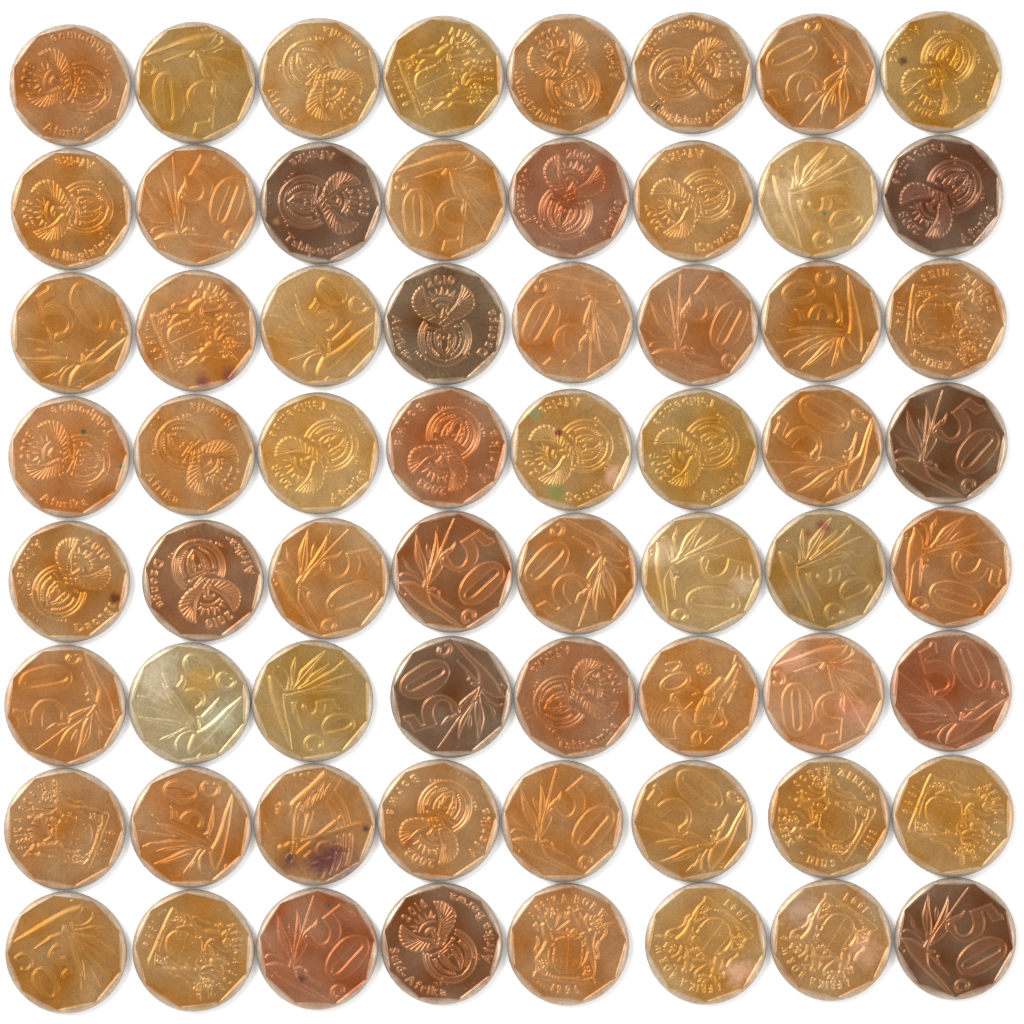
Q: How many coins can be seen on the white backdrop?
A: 64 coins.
